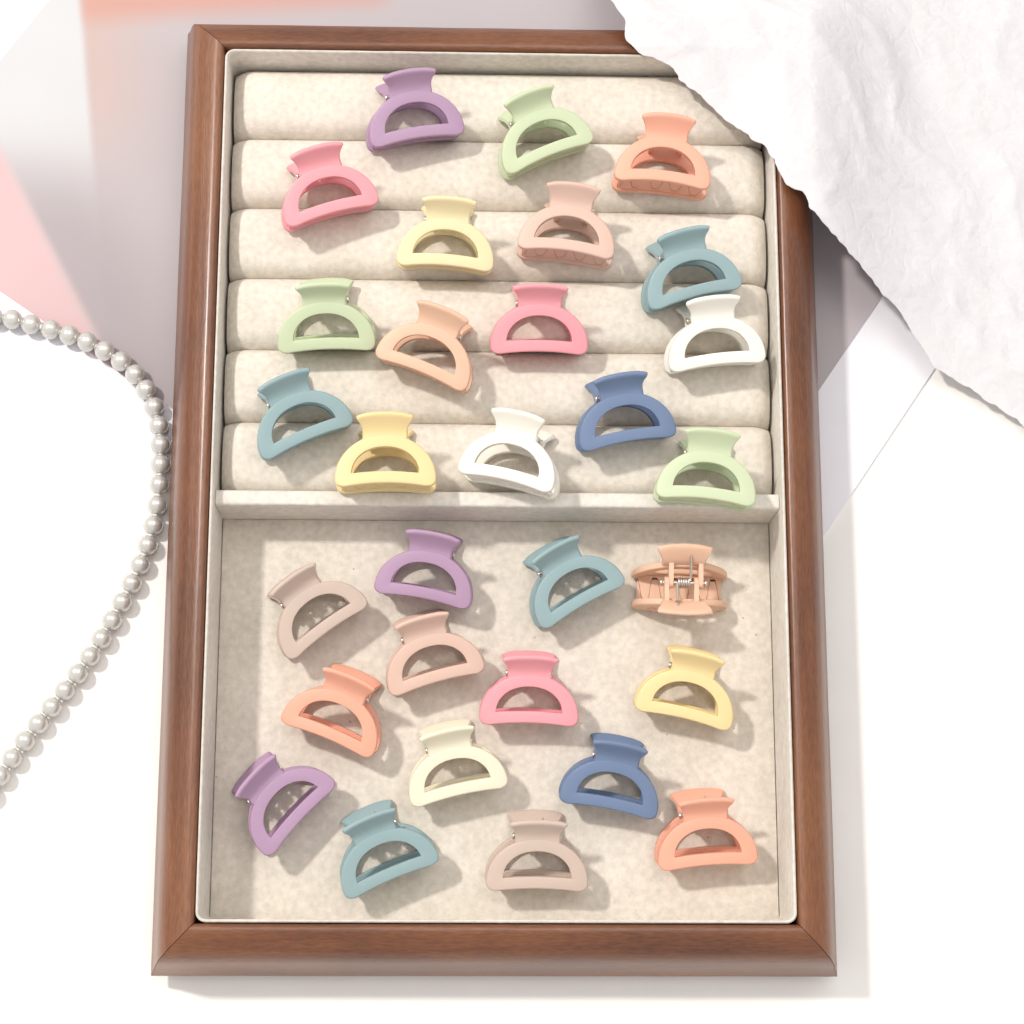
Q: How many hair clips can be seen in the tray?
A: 30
